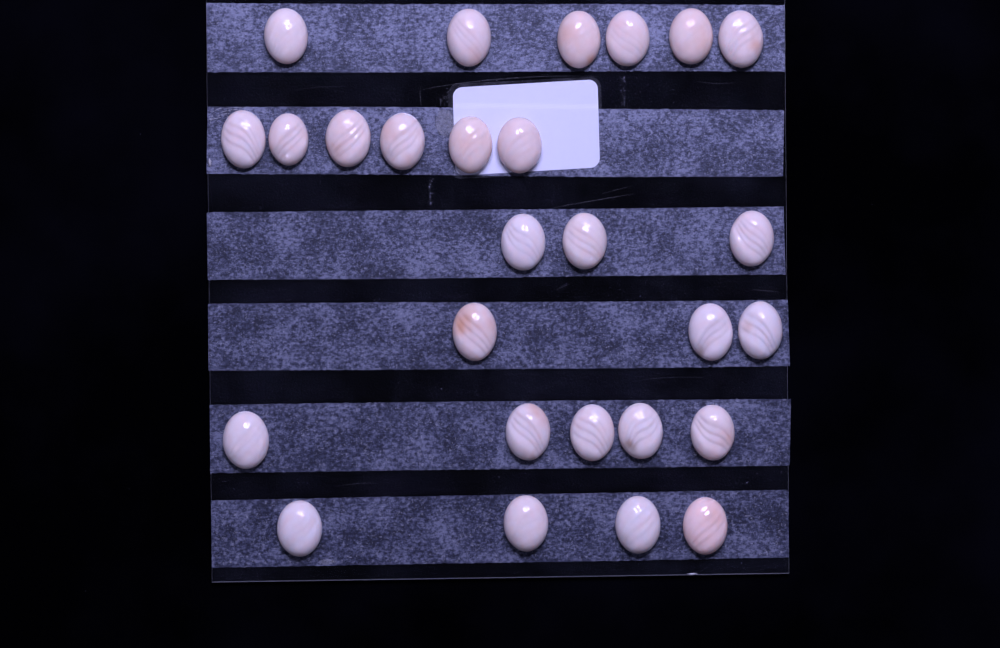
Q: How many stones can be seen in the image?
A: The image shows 27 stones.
